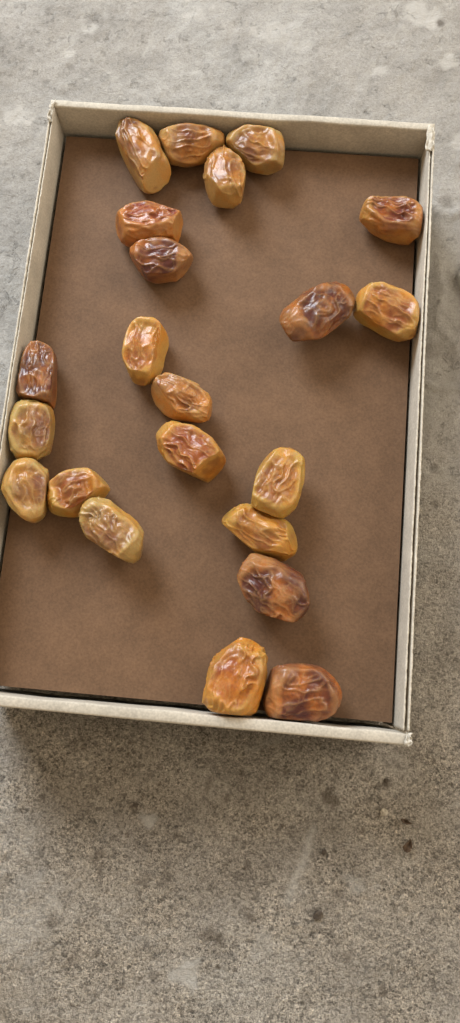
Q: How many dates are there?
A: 22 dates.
